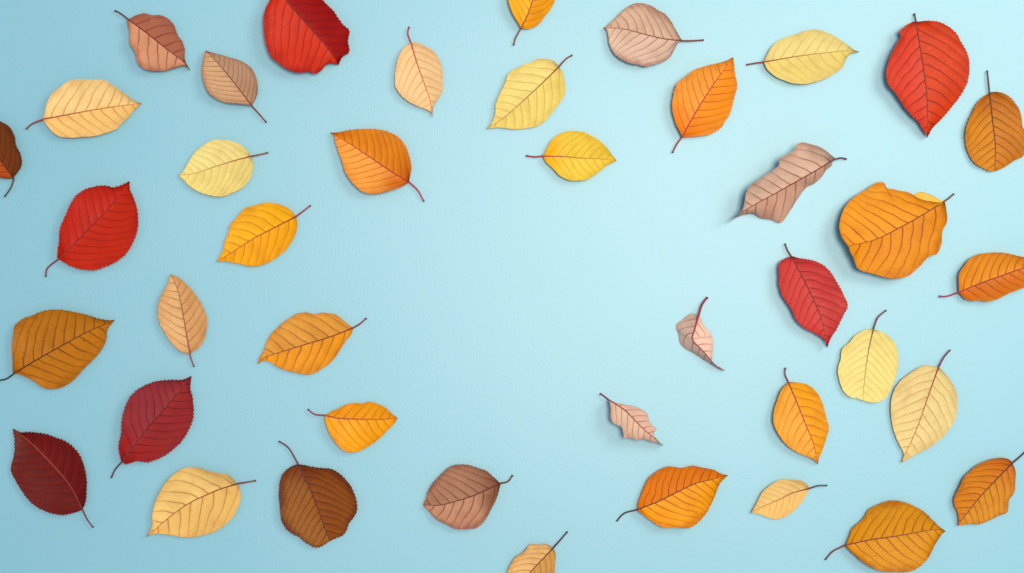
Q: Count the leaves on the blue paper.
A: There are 41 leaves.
